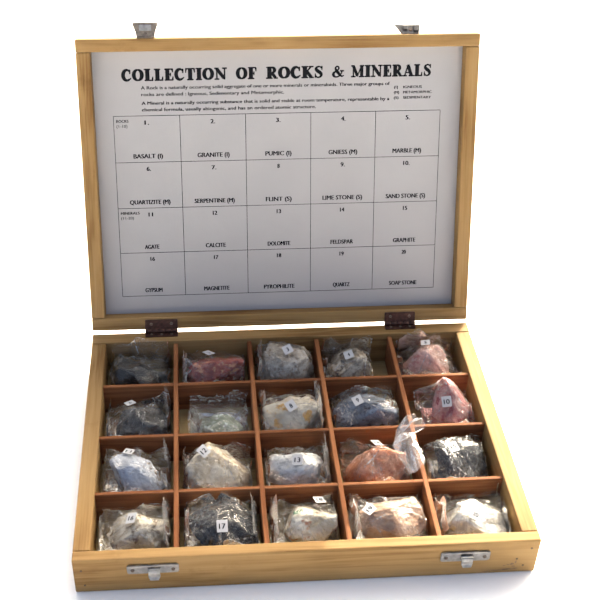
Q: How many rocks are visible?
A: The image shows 20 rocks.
